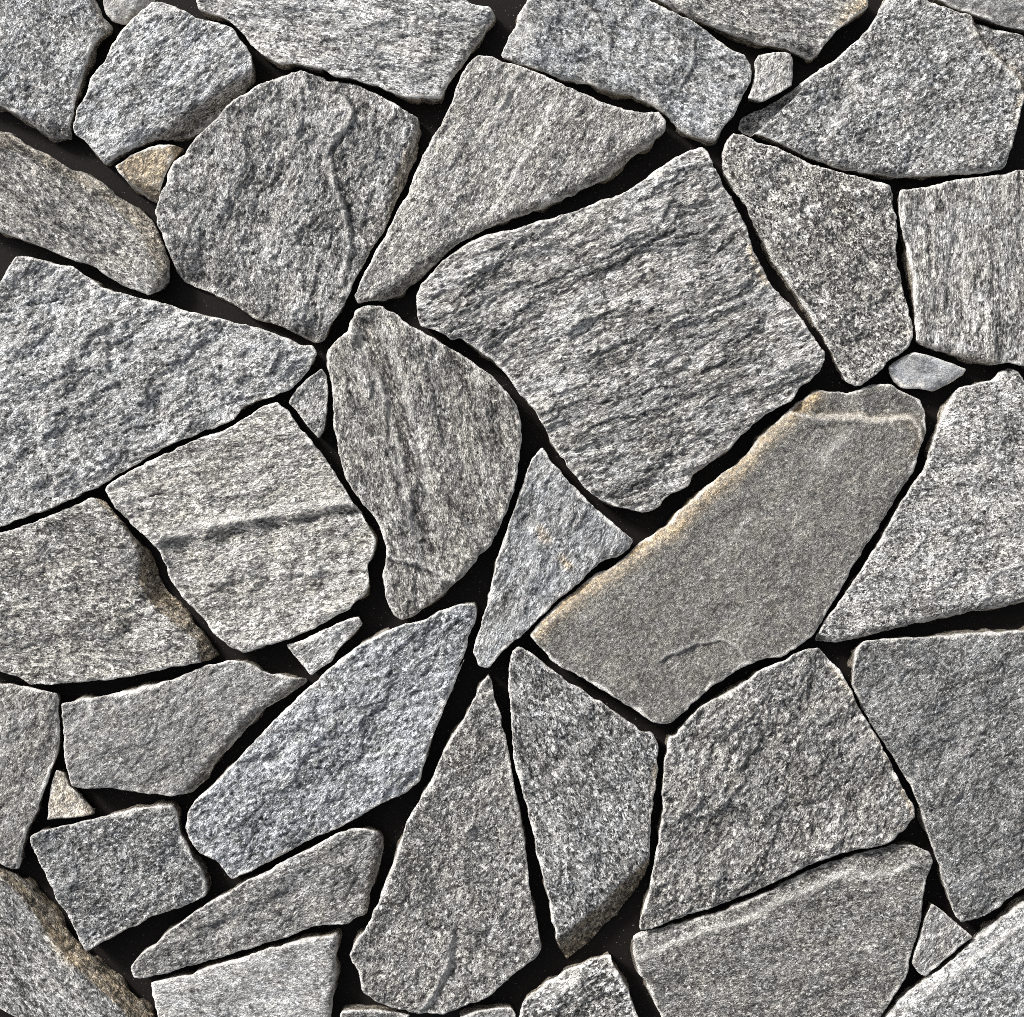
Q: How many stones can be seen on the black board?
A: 44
